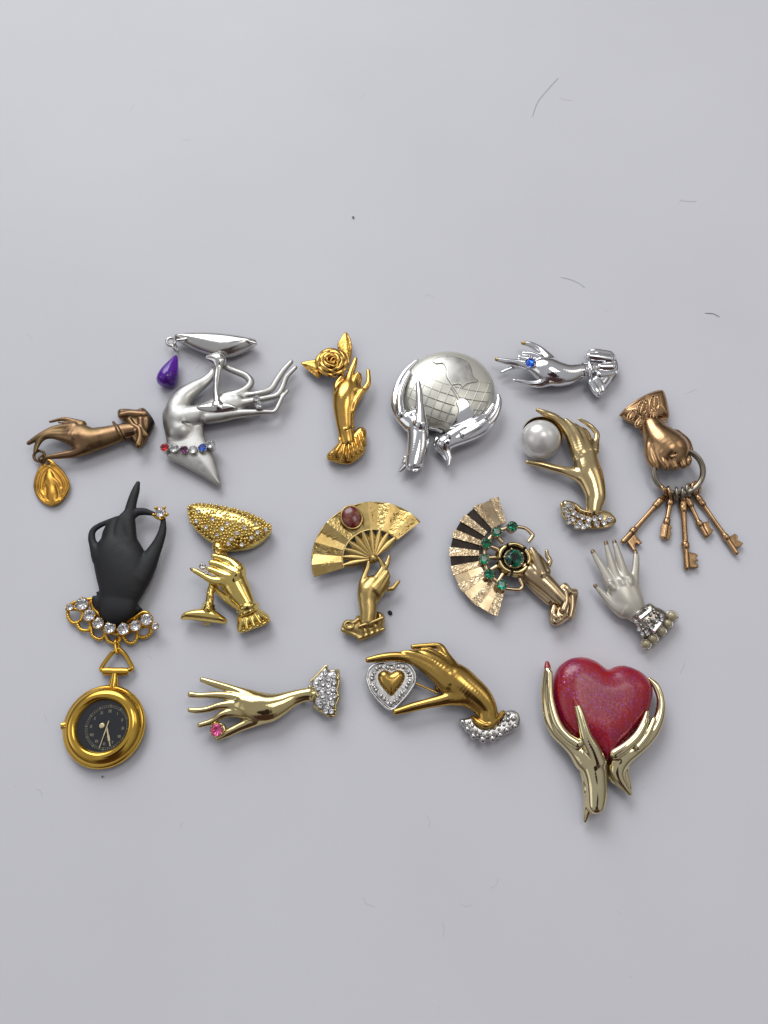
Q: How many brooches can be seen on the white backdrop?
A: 15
